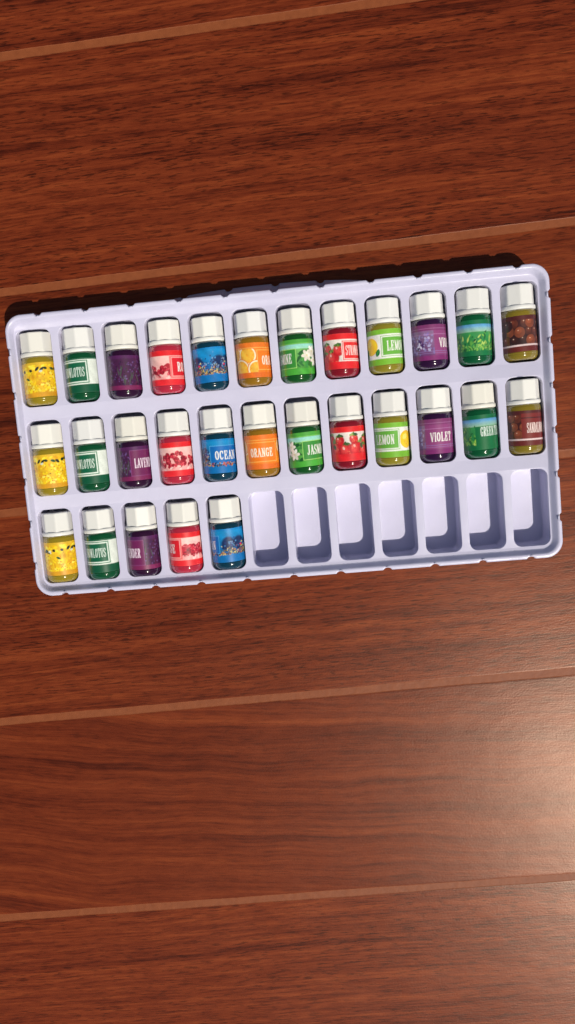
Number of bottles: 29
